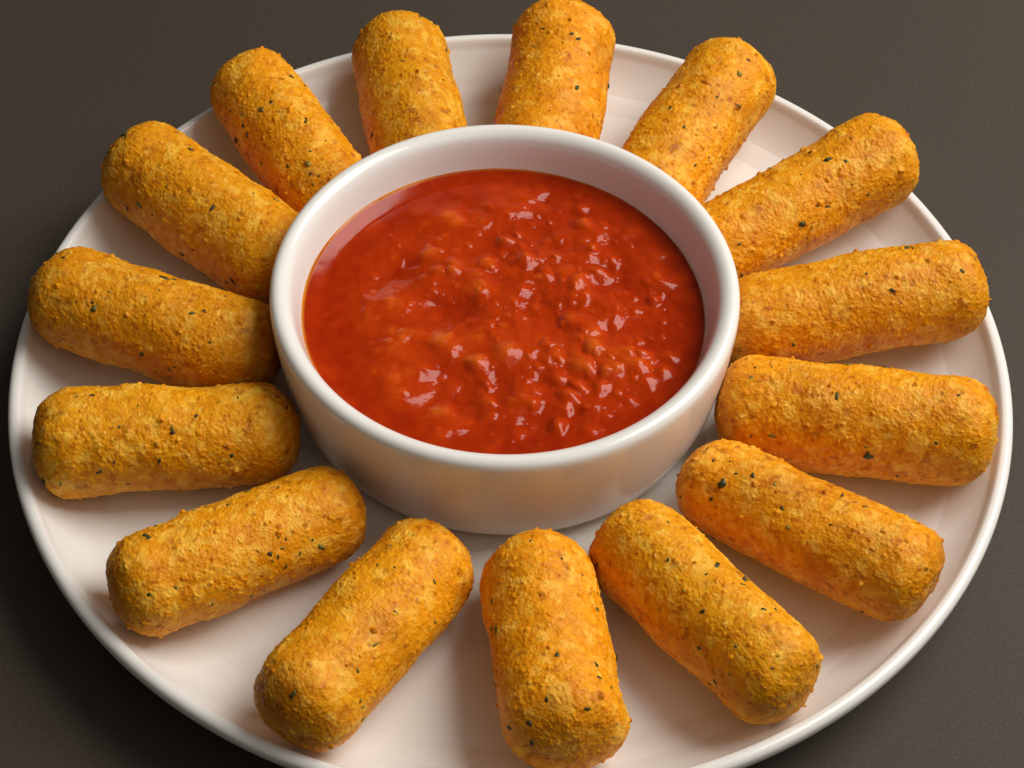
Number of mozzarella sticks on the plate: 15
